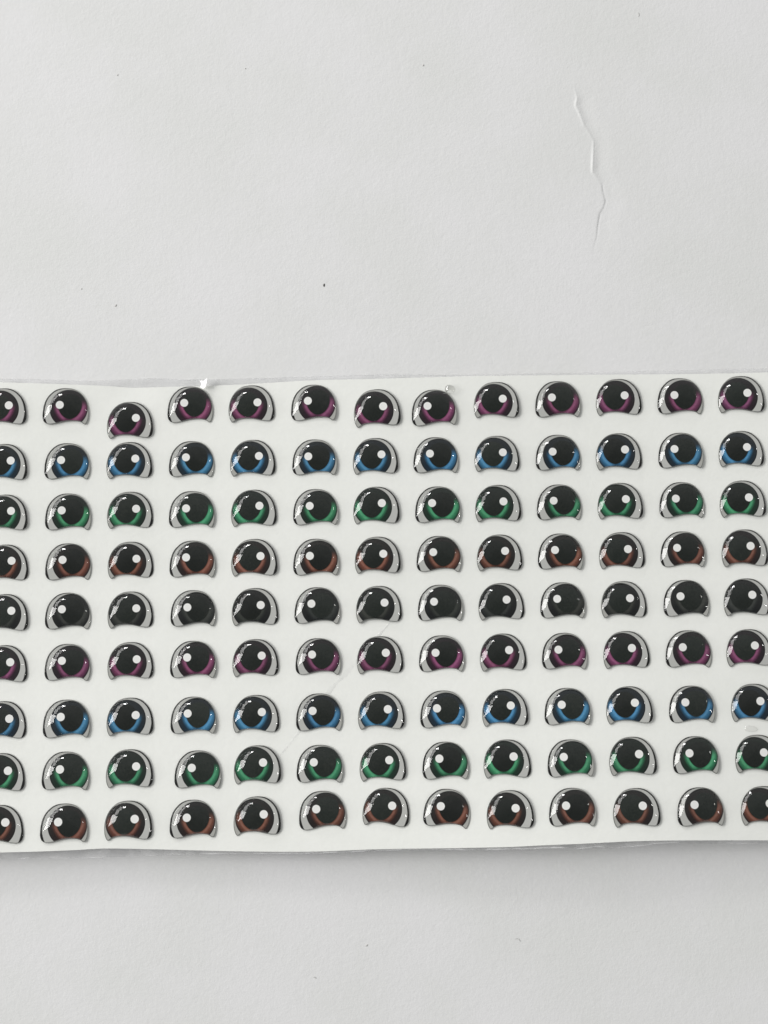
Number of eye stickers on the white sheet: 117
